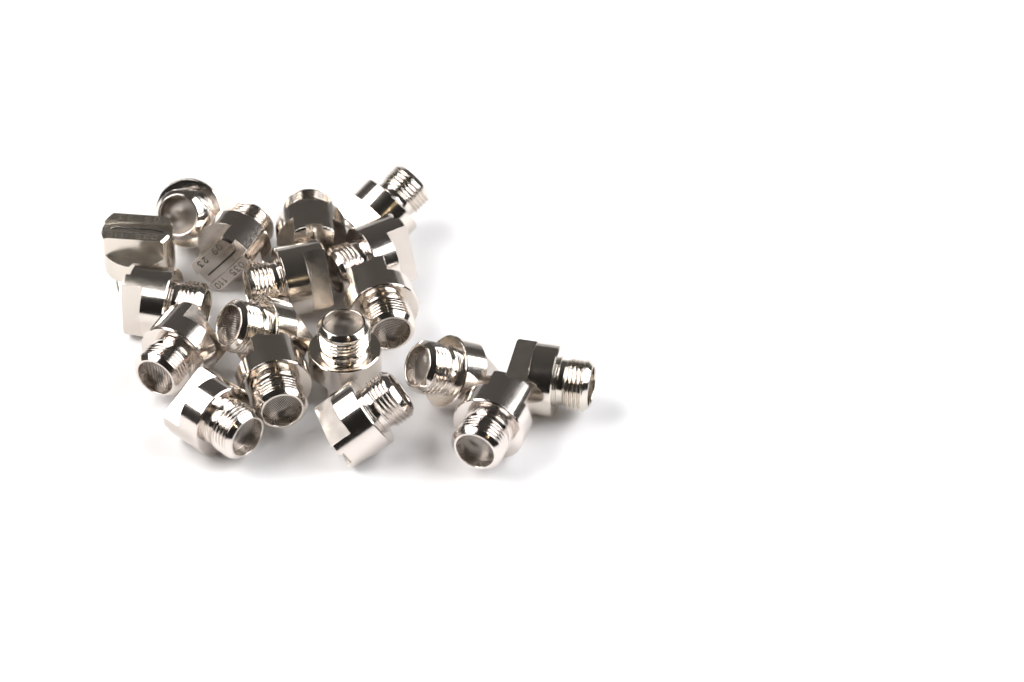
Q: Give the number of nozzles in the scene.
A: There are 18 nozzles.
